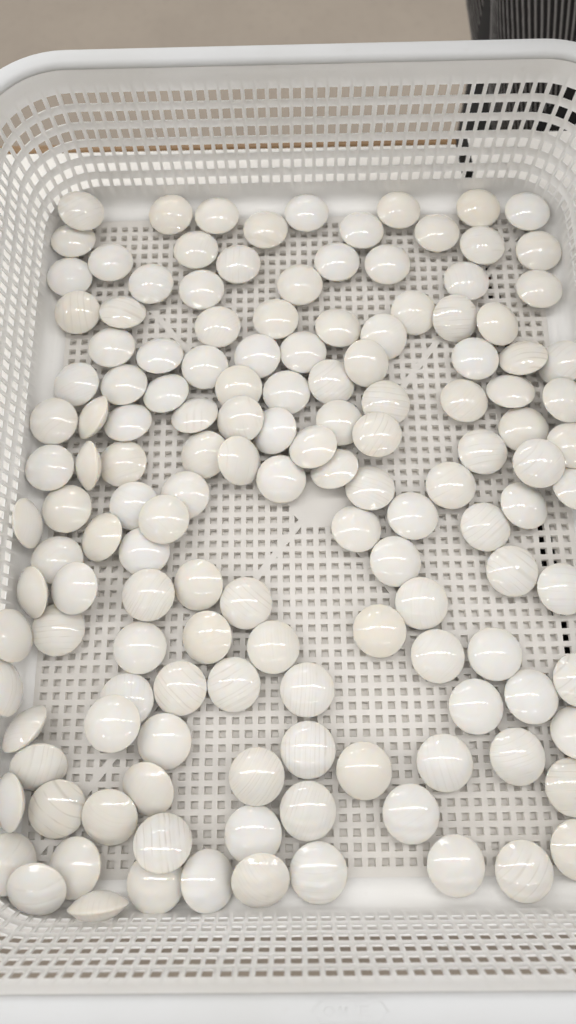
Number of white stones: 142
